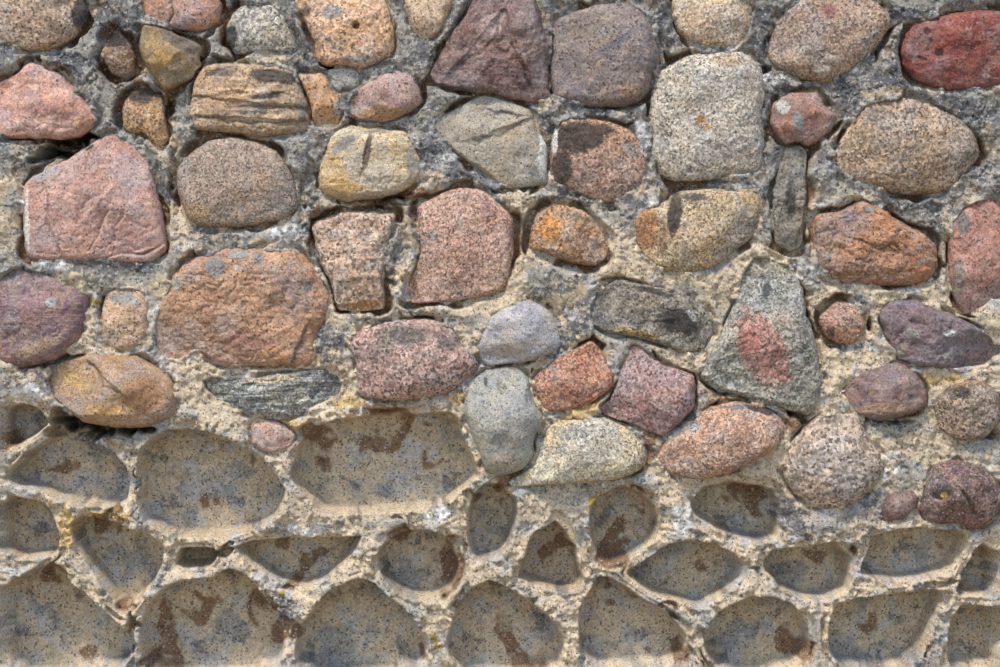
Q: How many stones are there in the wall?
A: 55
